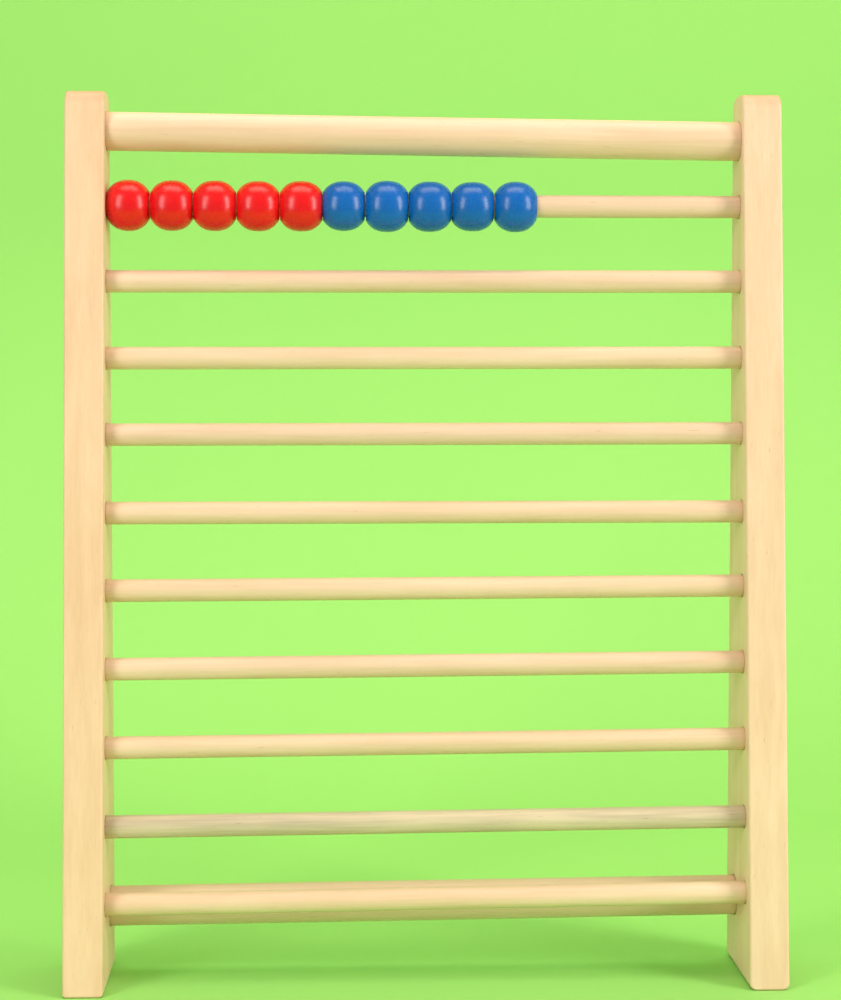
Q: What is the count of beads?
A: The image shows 10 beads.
